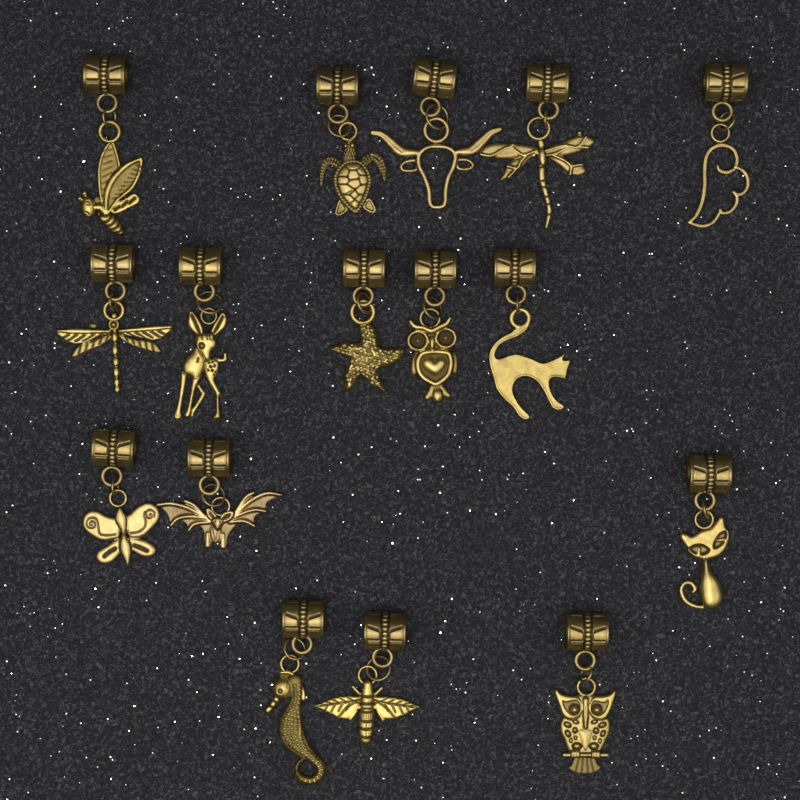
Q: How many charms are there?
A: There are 16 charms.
